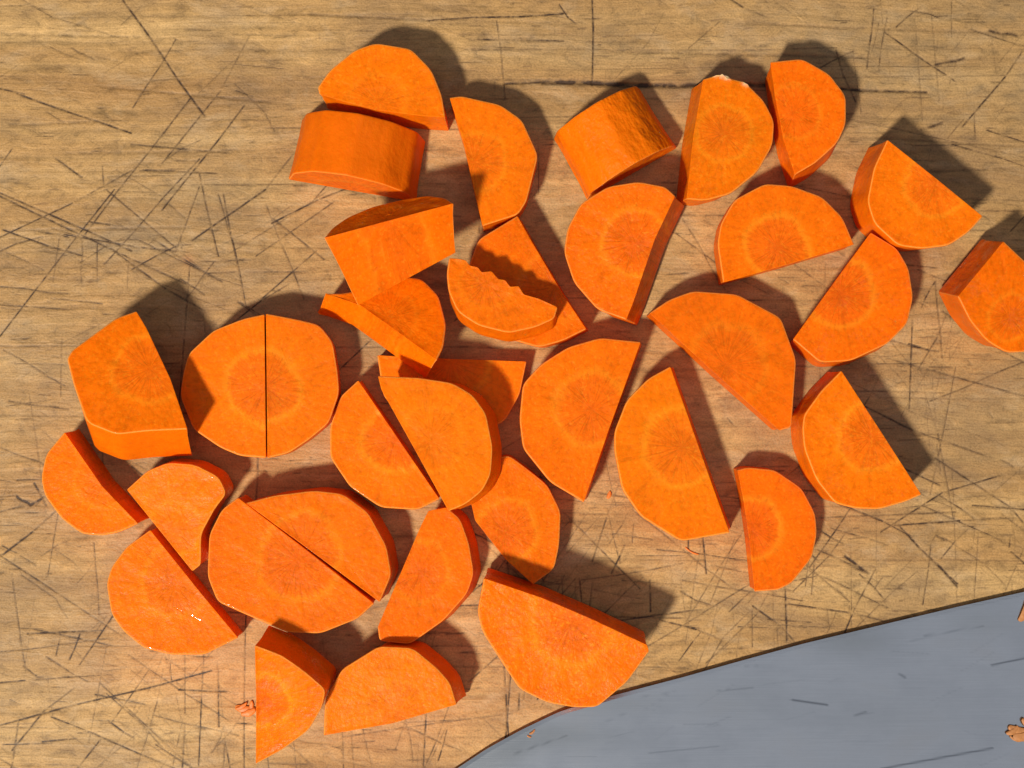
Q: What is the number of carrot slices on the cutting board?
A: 36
